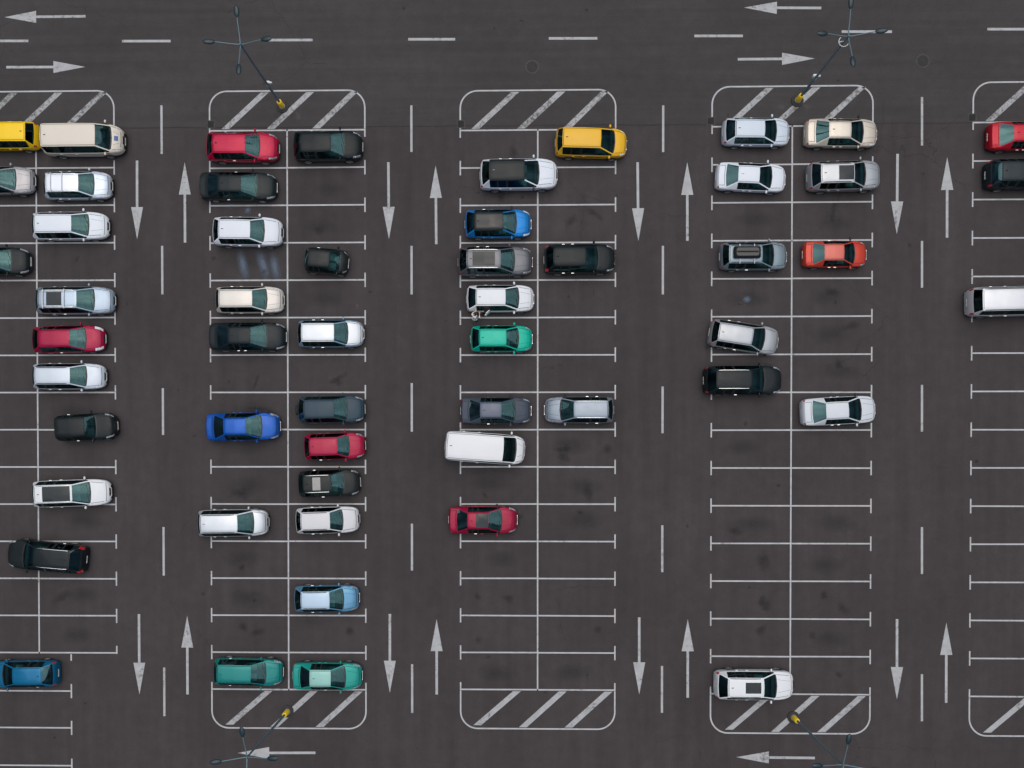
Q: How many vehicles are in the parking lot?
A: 54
